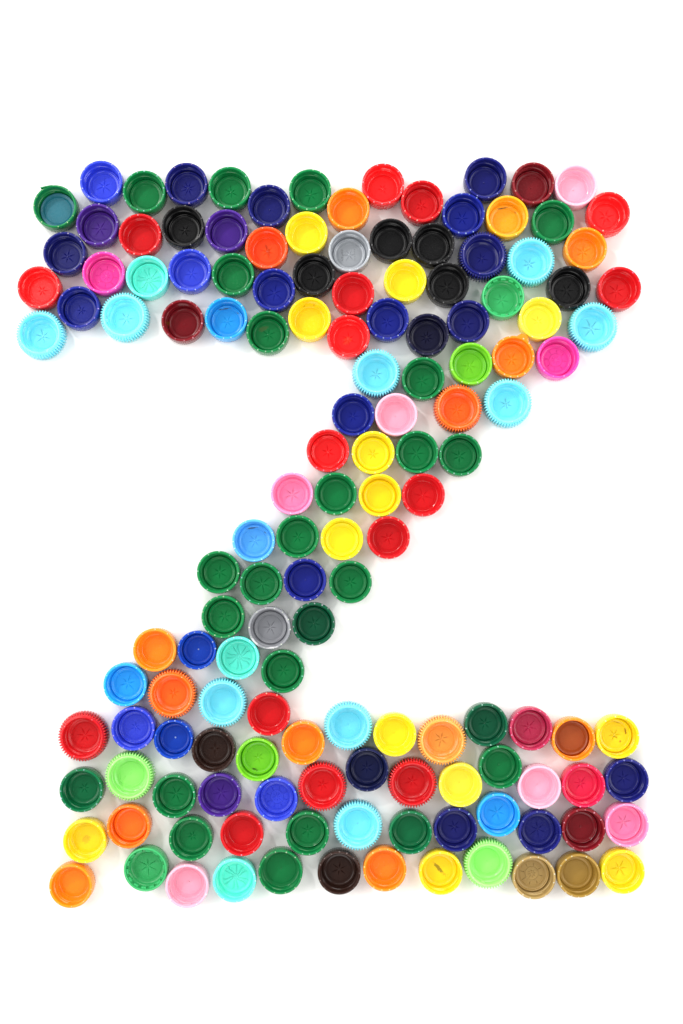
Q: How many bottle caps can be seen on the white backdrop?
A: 142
